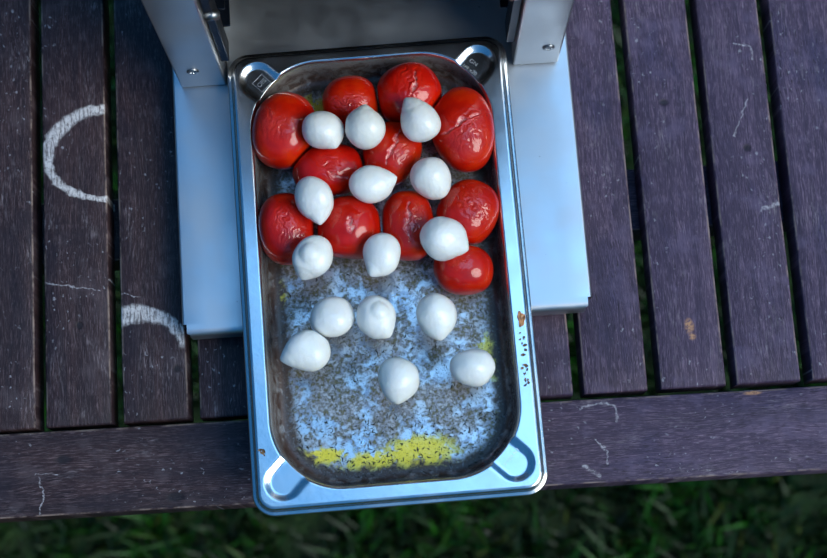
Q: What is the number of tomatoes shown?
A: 11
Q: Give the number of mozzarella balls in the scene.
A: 15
